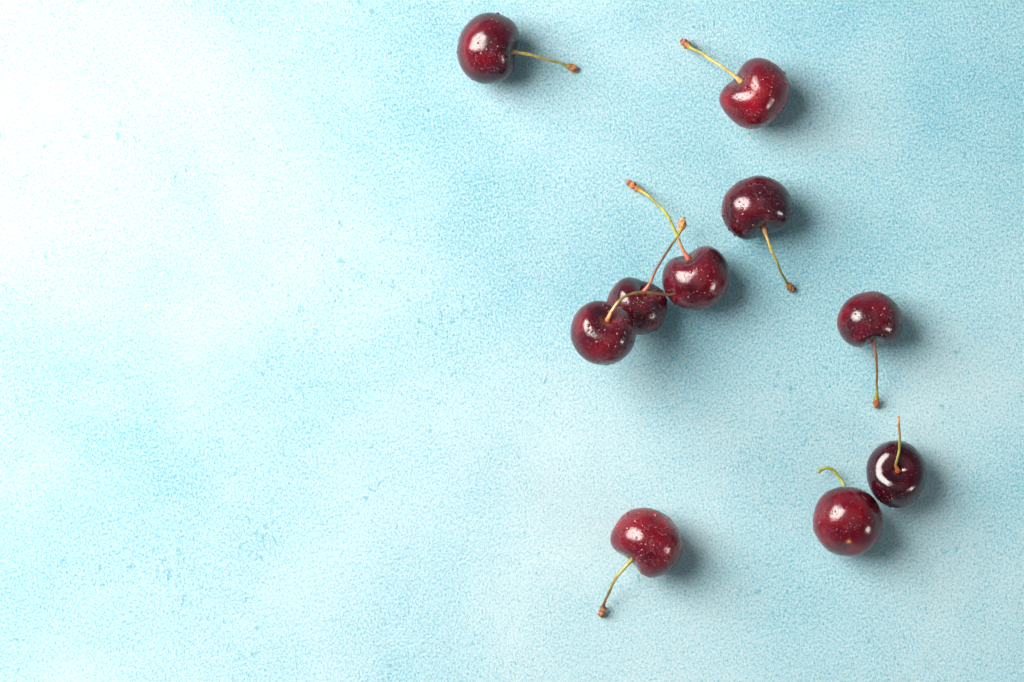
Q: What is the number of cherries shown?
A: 10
